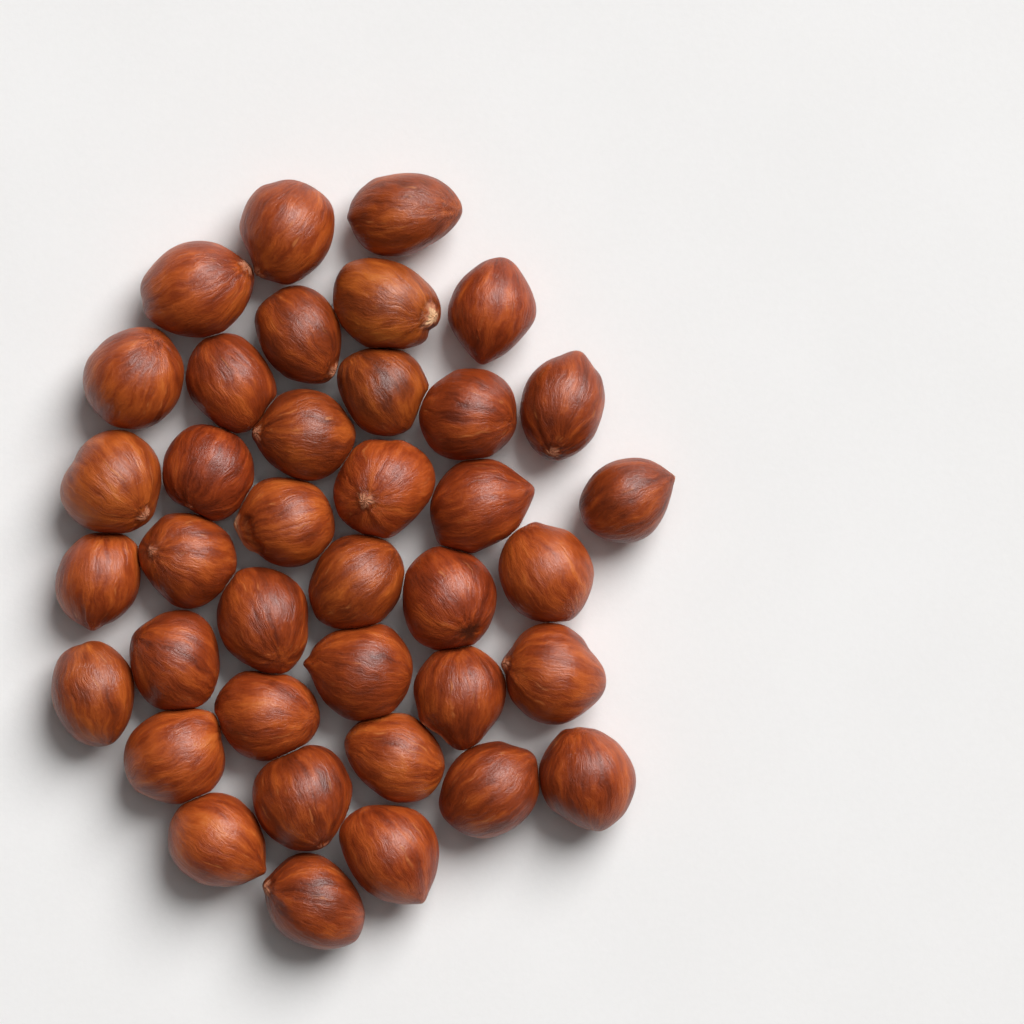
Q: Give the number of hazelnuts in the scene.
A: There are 38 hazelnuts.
